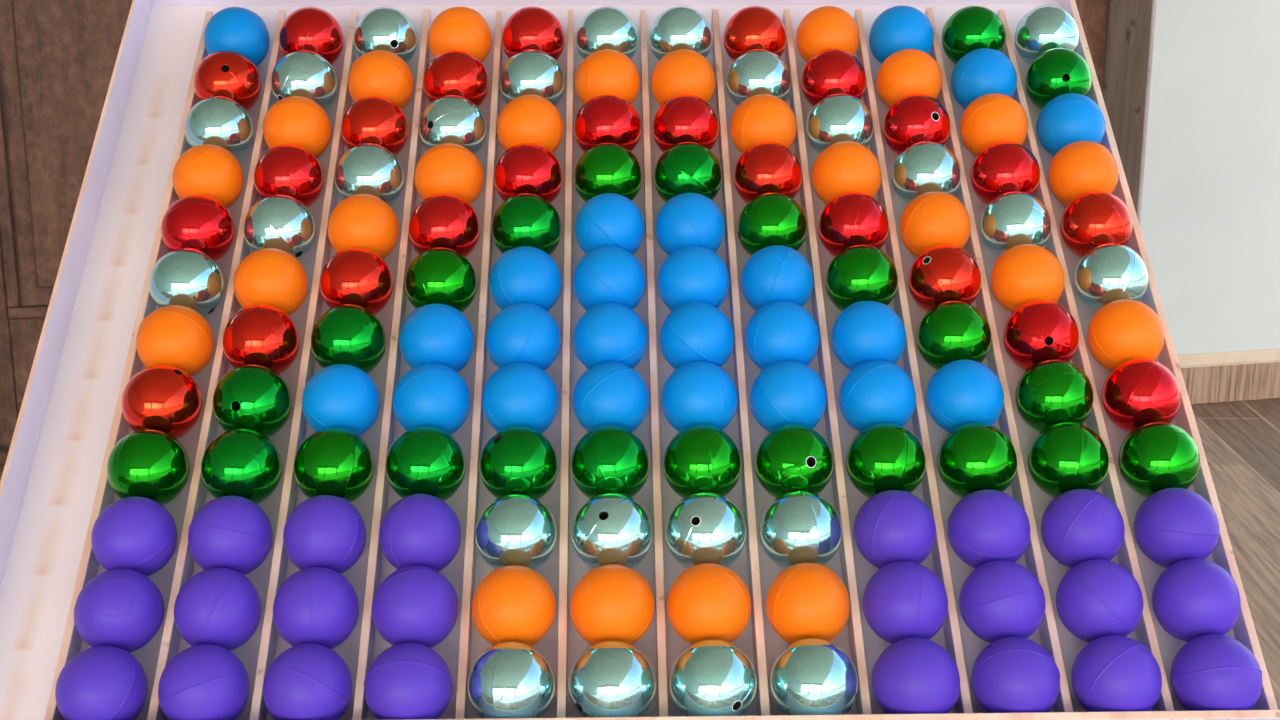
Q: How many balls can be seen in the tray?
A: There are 144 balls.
